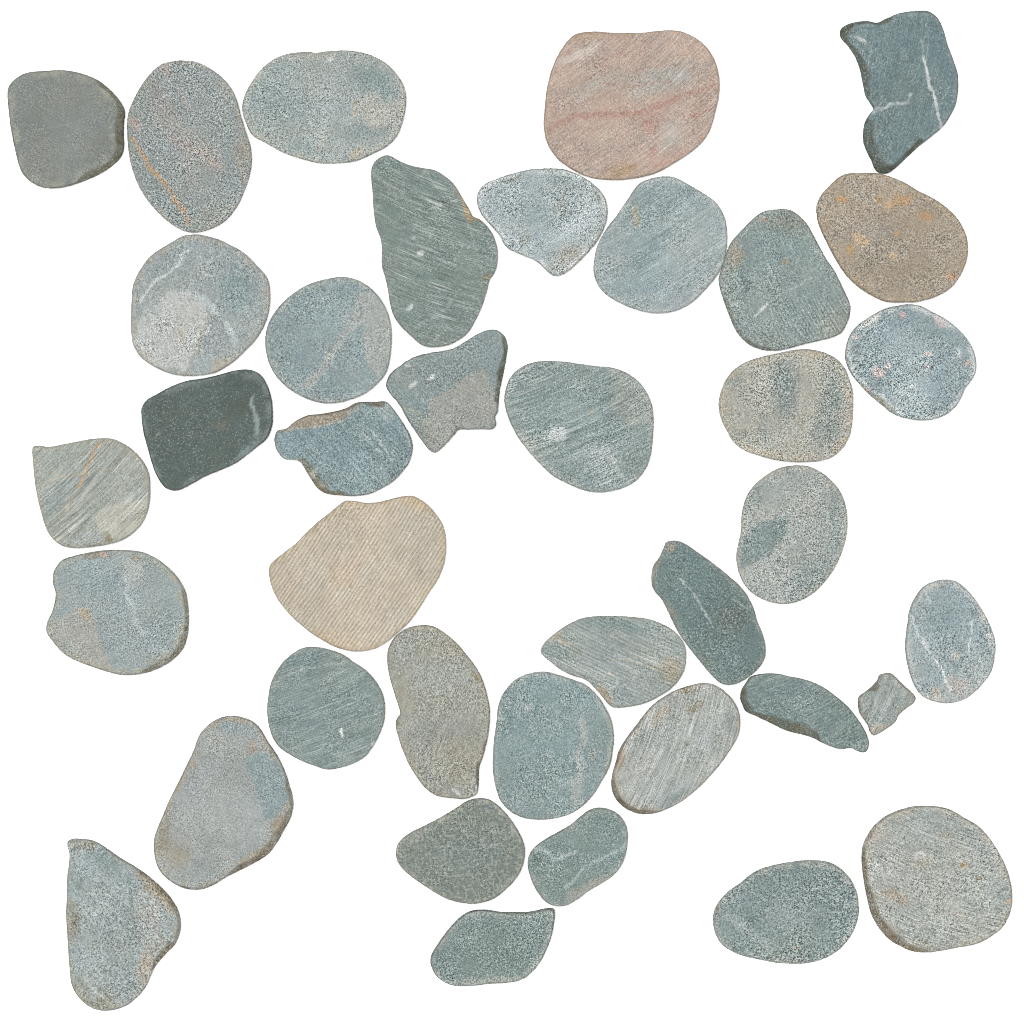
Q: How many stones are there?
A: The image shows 38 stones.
